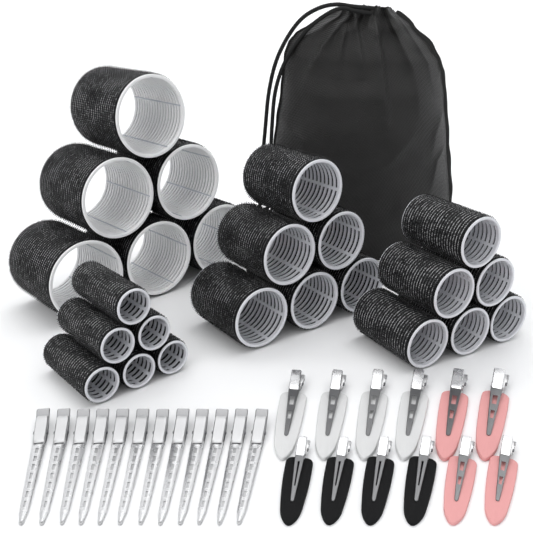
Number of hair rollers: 24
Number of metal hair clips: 12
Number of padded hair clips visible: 12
